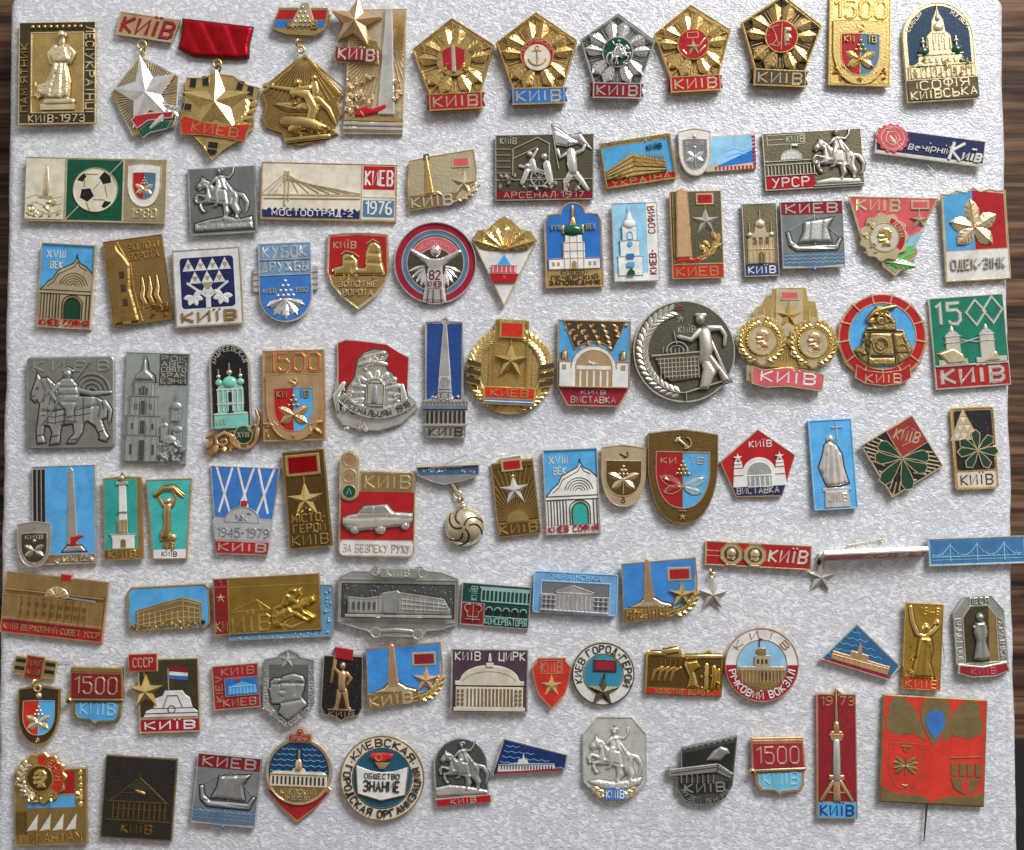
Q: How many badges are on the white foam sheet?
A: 99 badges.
